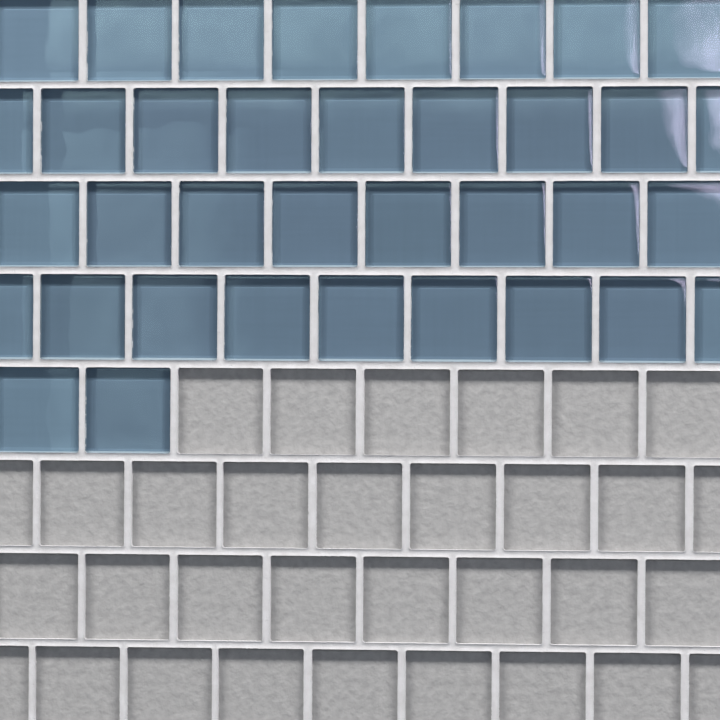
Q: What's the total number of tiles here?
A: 36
